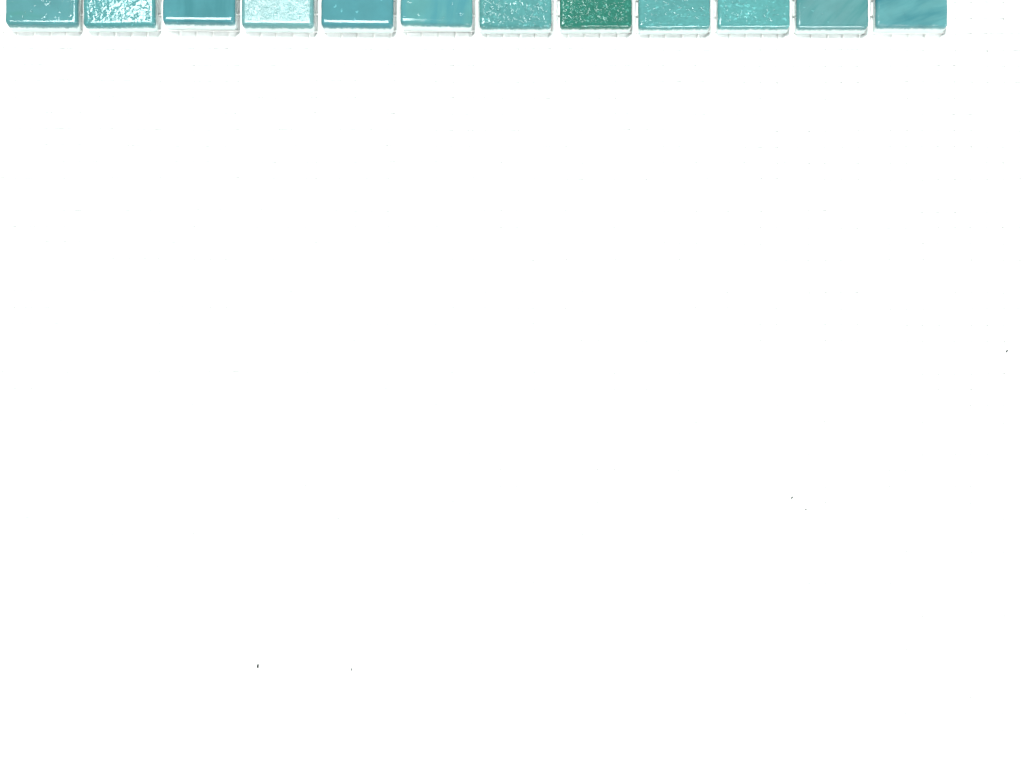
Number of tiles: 12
